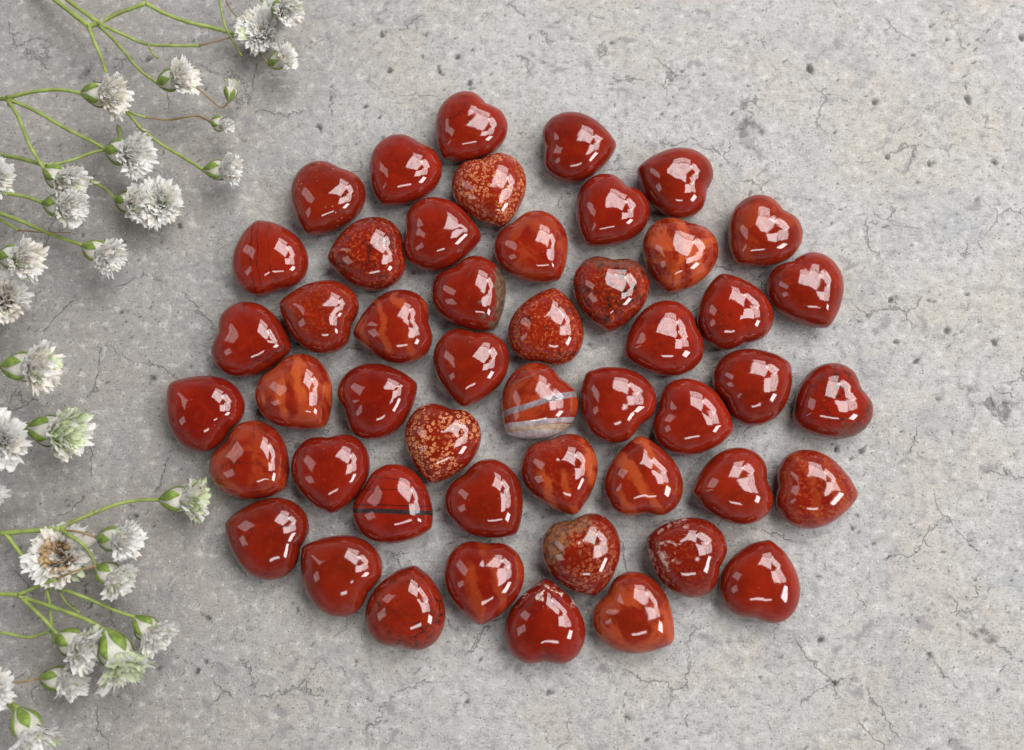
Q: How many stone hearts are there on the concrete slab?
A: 49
